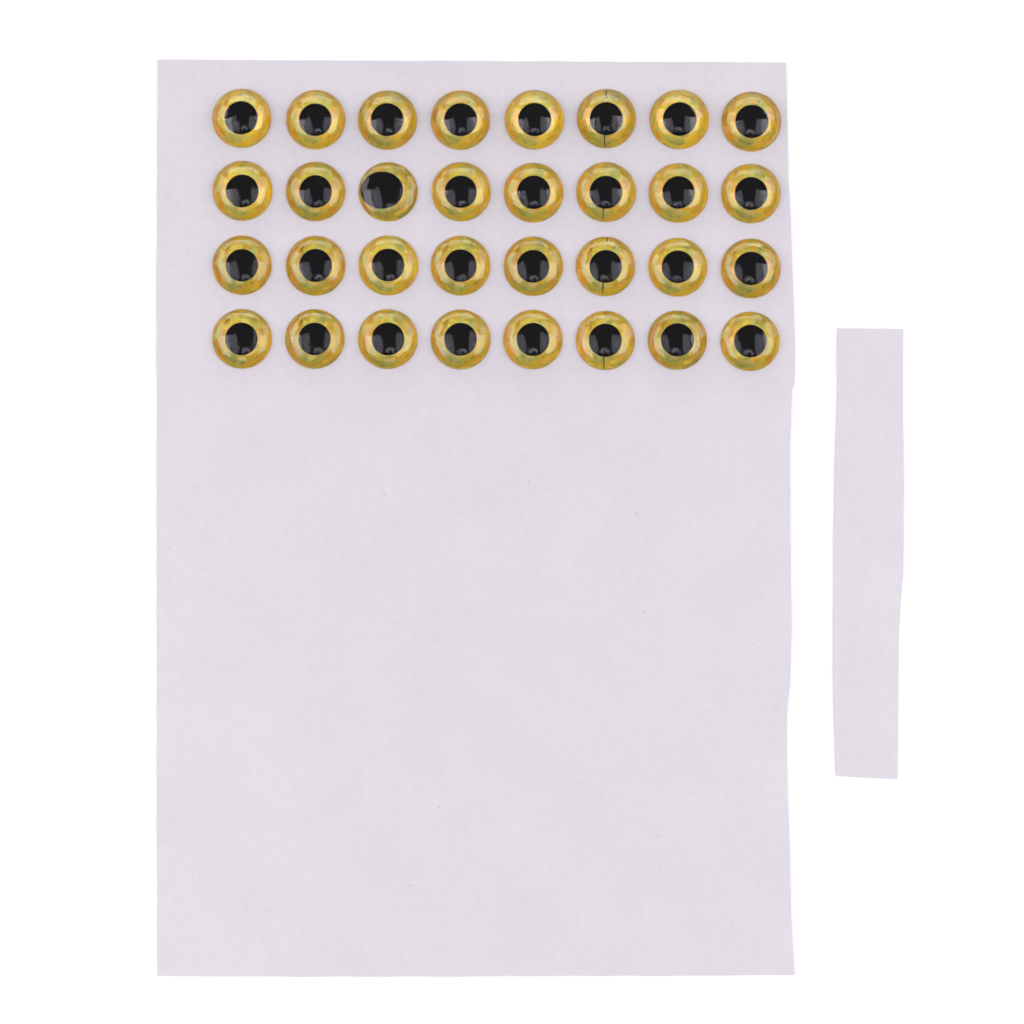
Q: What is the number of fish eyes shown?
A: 32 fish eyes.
